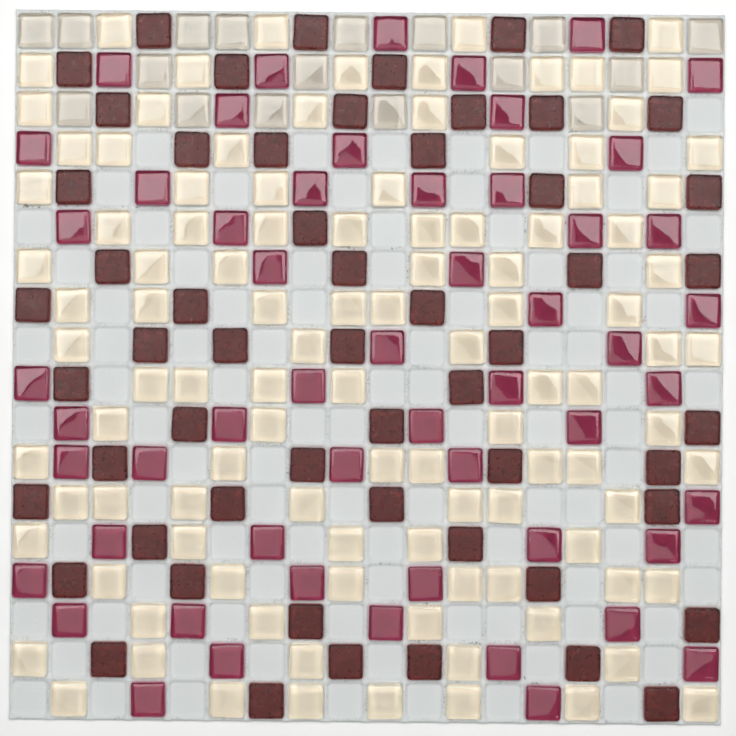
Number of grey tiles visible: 17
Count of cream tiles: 106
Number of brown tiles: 56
